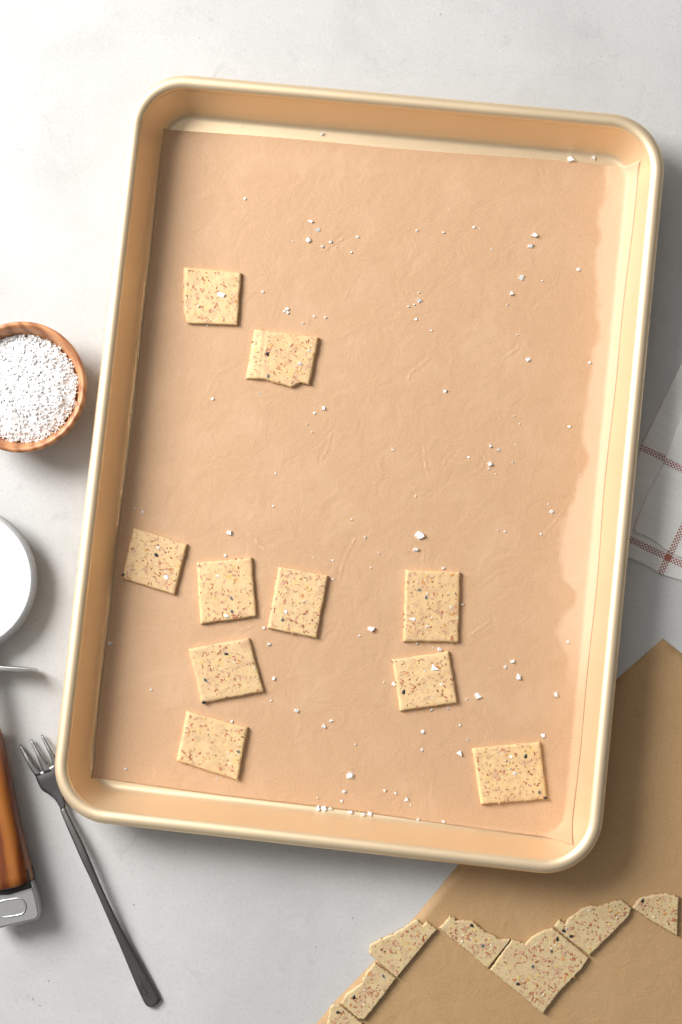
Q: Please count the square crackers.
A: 10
